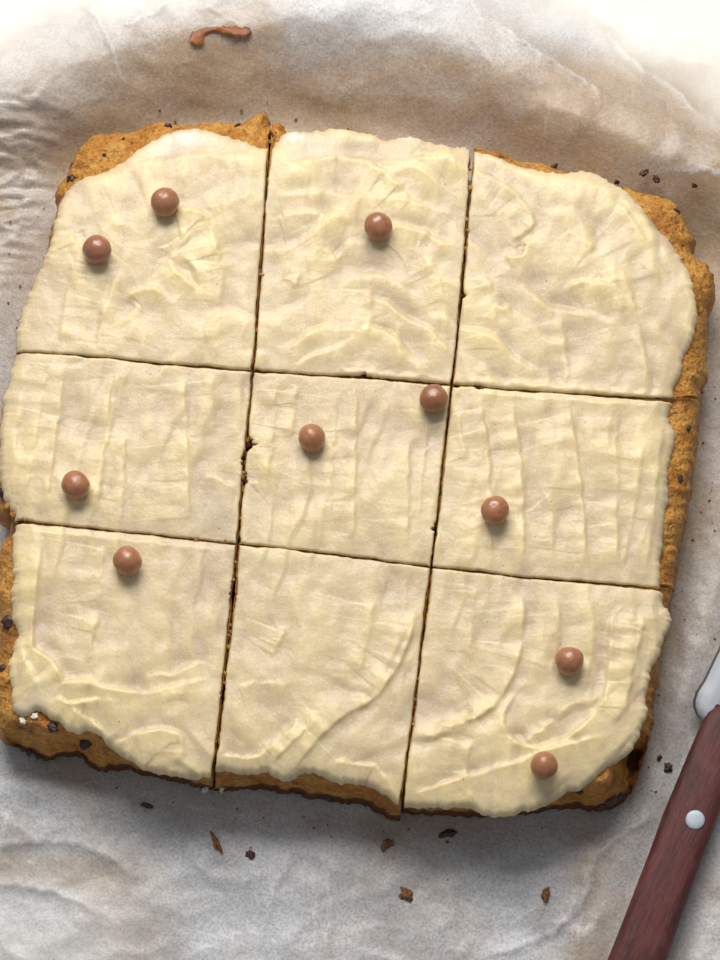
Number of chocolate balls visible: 10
